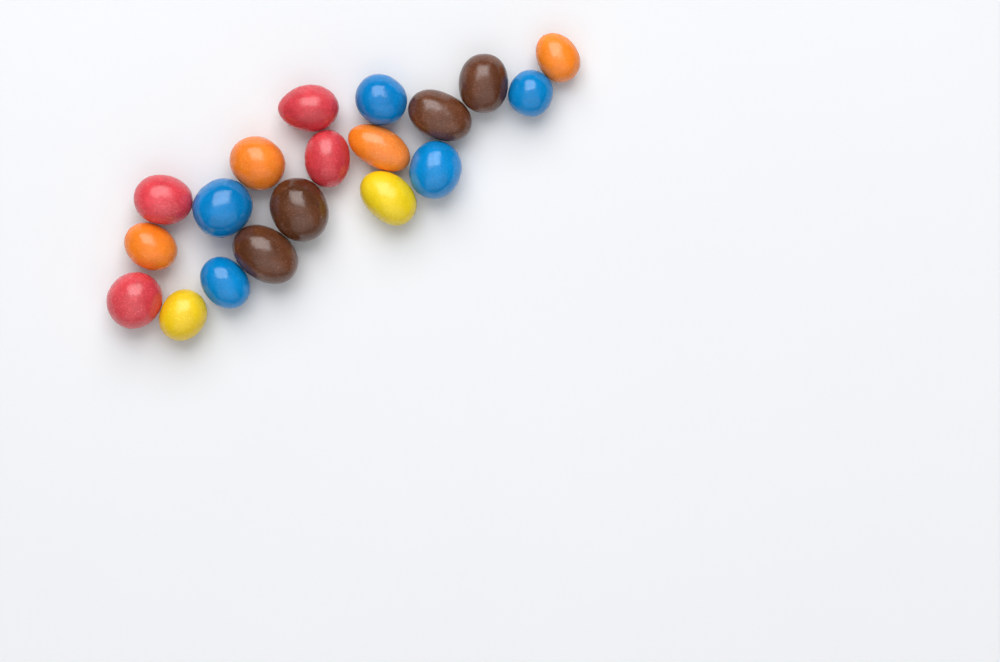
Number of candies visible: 19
